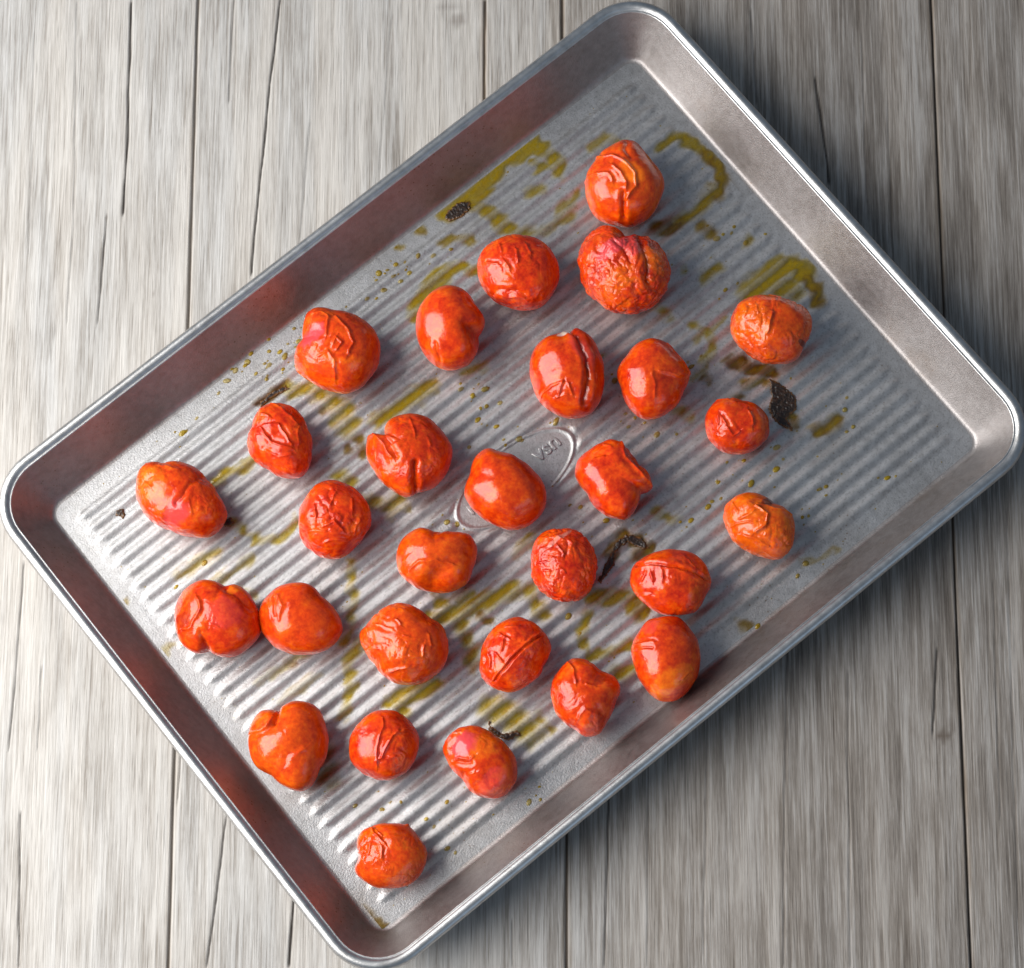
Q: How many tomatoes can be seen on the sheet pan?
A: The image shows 29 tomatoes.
